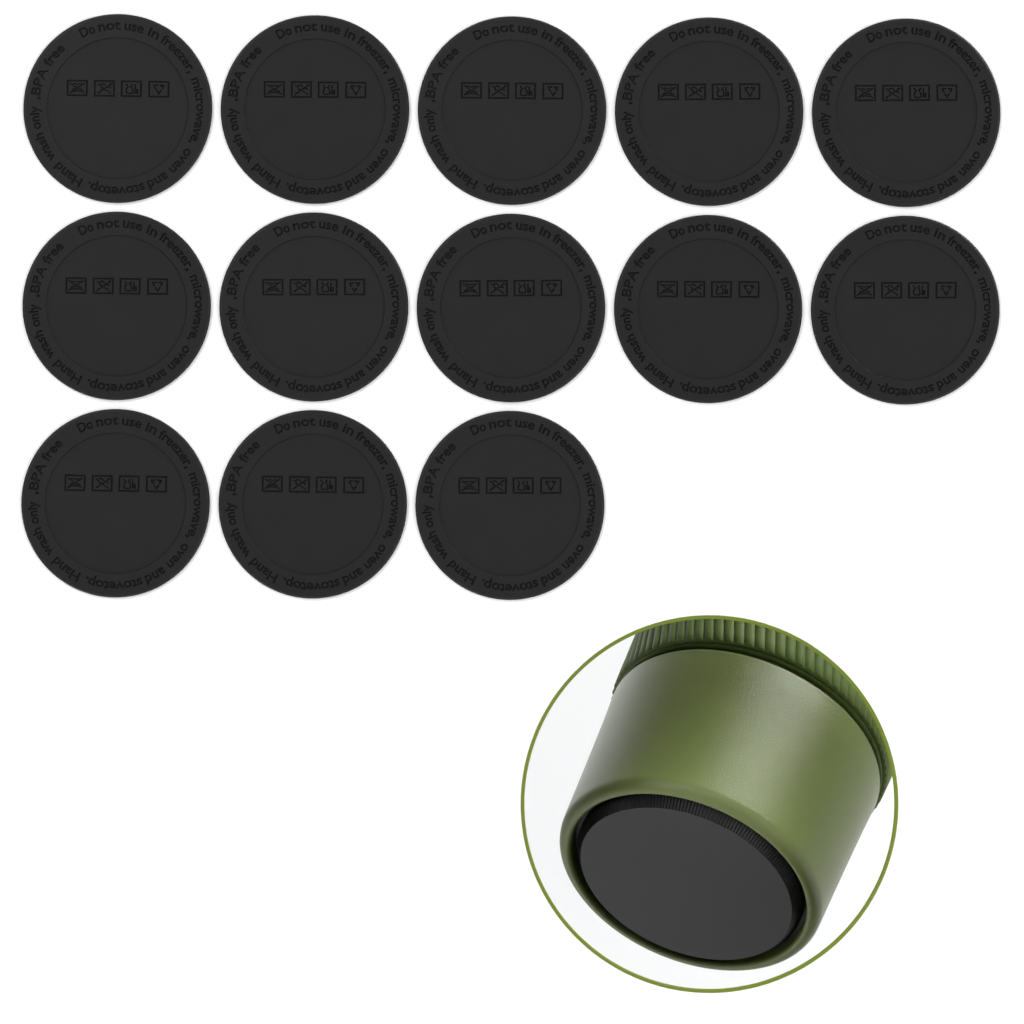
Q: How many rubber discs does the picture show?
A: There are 13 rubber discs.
